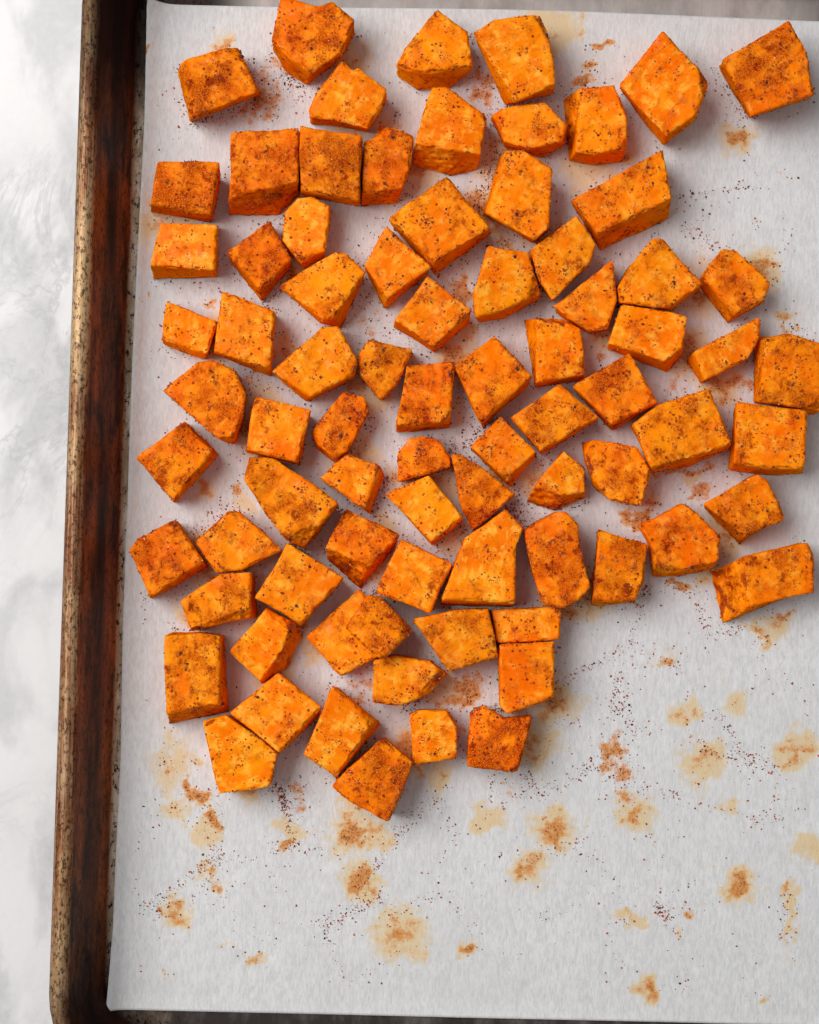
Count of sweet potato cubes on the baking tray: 80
